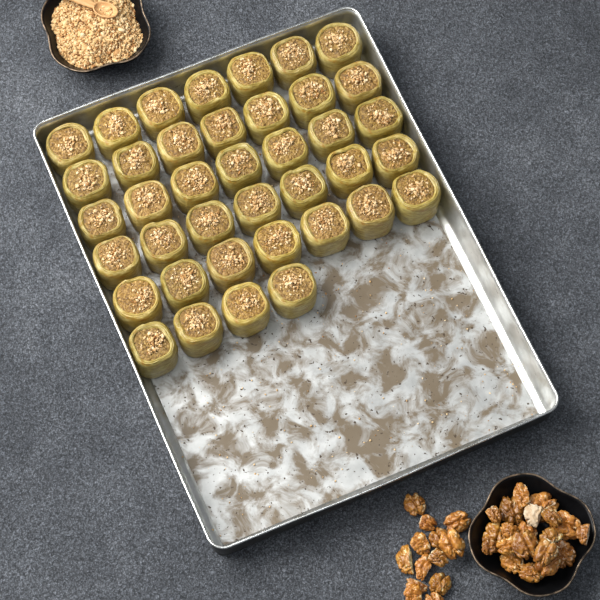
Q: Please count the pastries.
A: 39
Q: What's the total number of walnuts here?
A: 33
